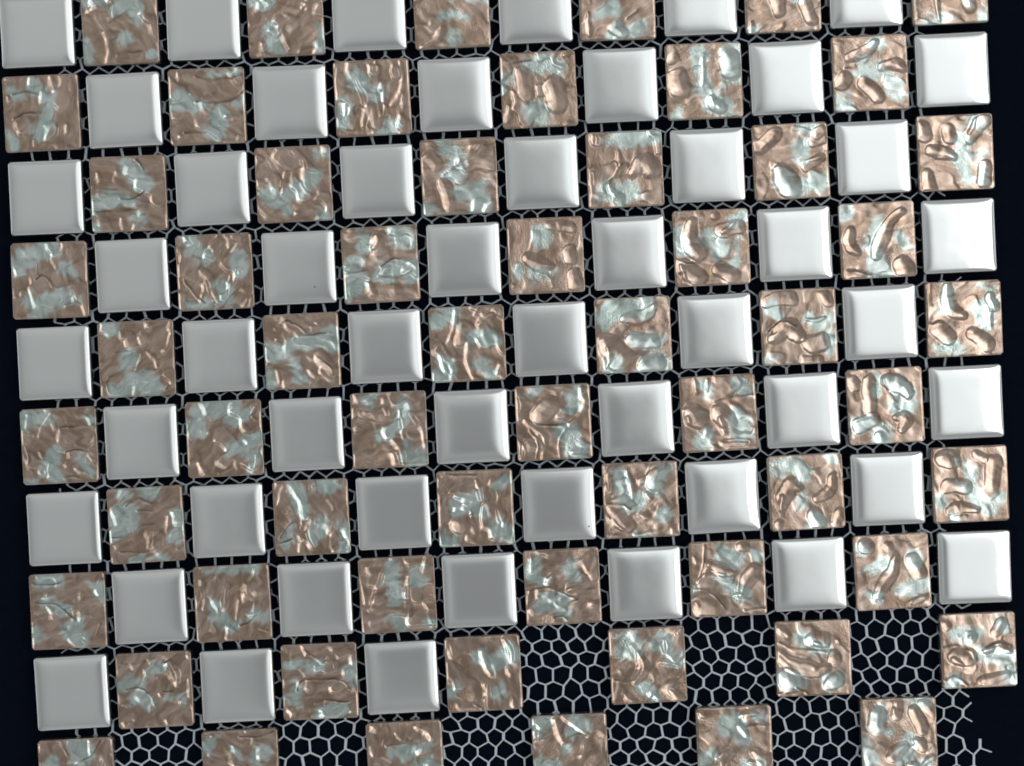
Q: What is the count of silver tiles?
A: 51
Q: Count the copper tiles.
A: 60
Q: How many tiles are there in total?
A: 111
